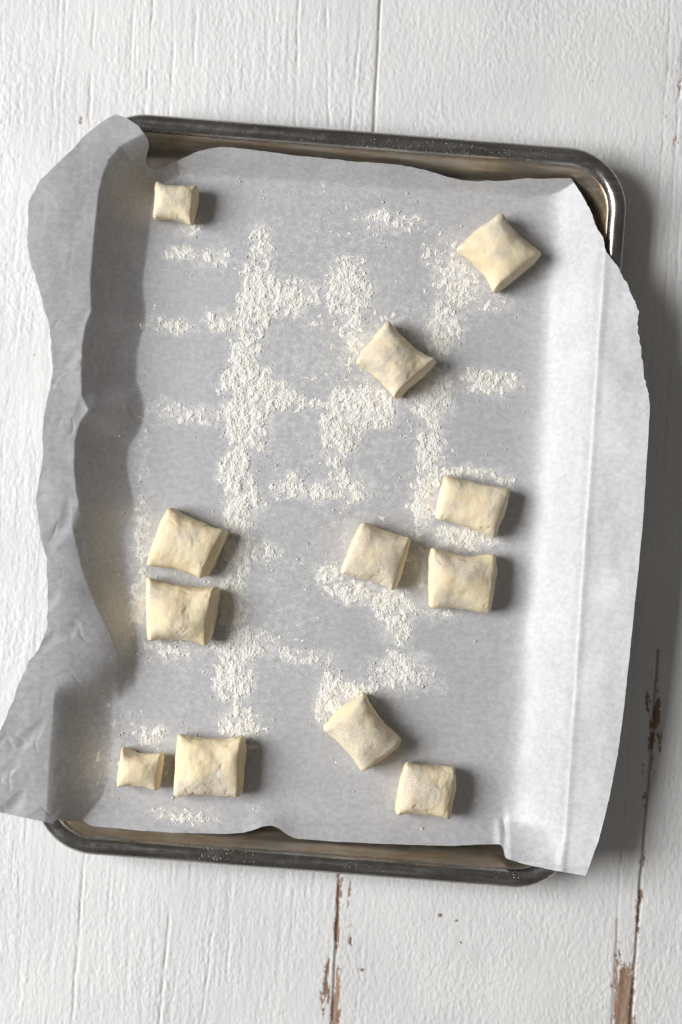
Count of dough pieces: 12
